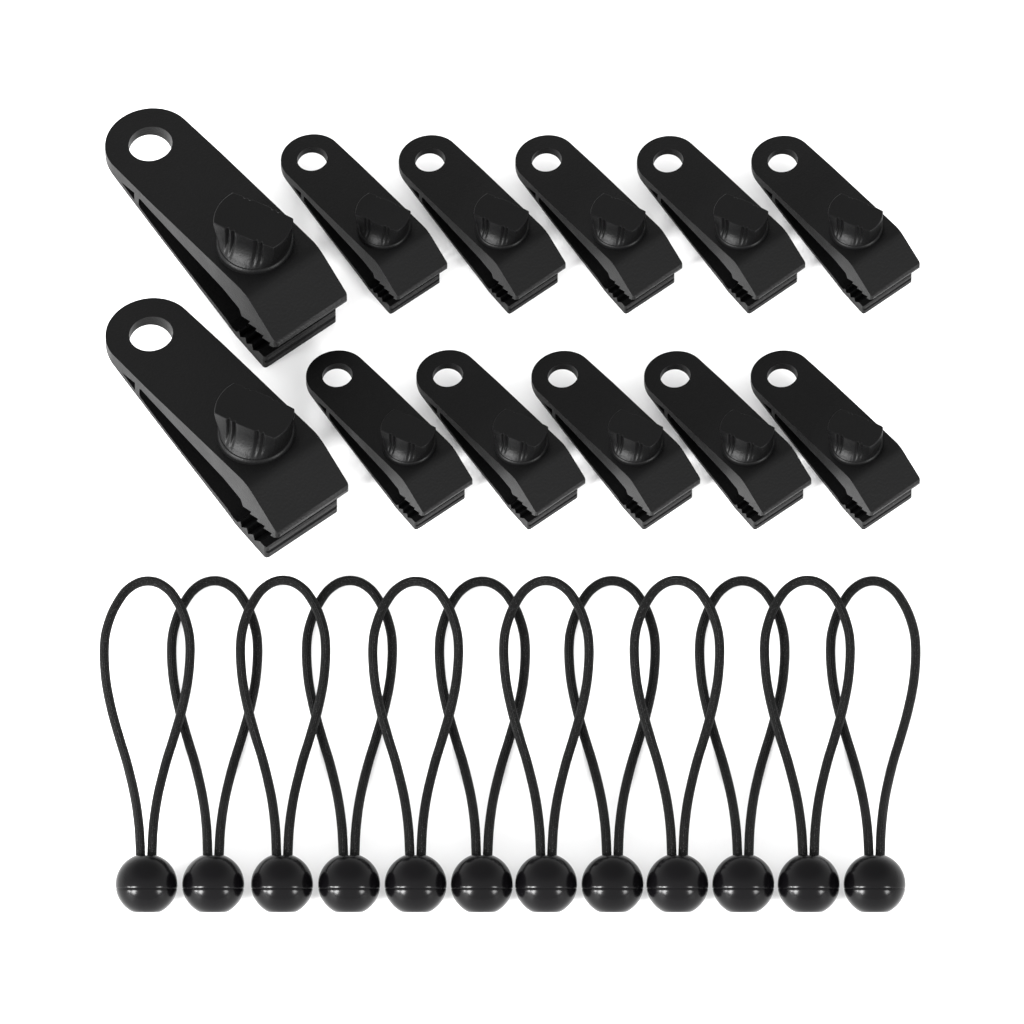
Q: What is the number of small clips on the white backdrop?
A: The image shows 10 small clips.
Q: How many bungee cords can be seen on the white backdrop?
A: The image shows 12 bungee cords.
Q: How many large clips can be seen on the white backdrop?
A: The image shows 2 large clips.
